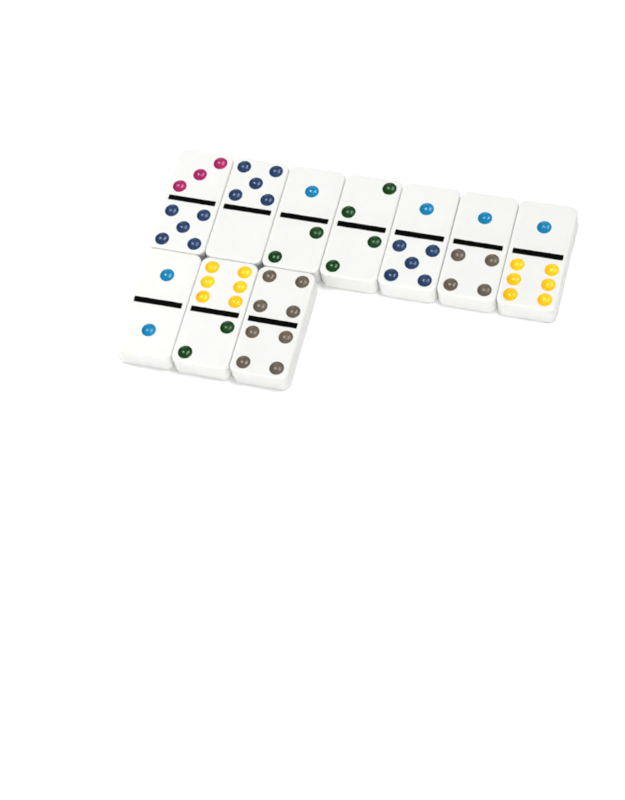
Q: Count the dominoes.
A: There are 10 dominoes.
